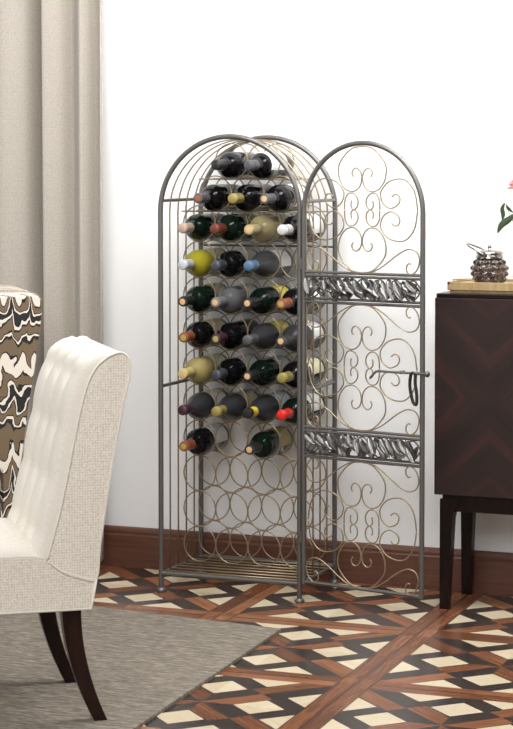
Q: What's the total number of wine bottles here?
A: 30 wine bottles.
